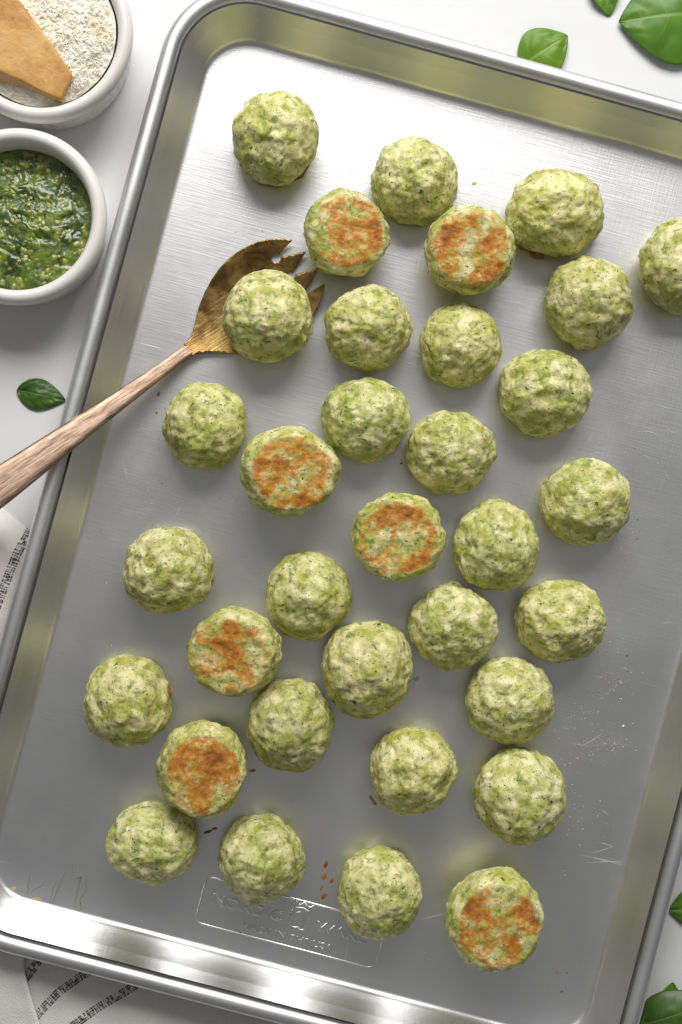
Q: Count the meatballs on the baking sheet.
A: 34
